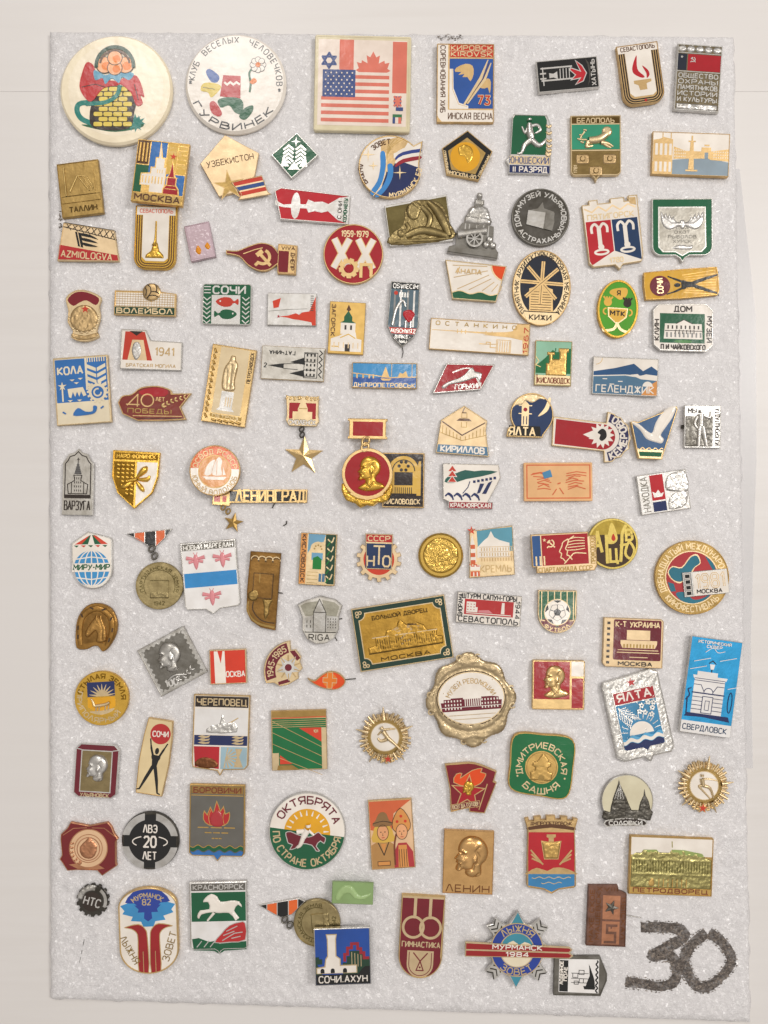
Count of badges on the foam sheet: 116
